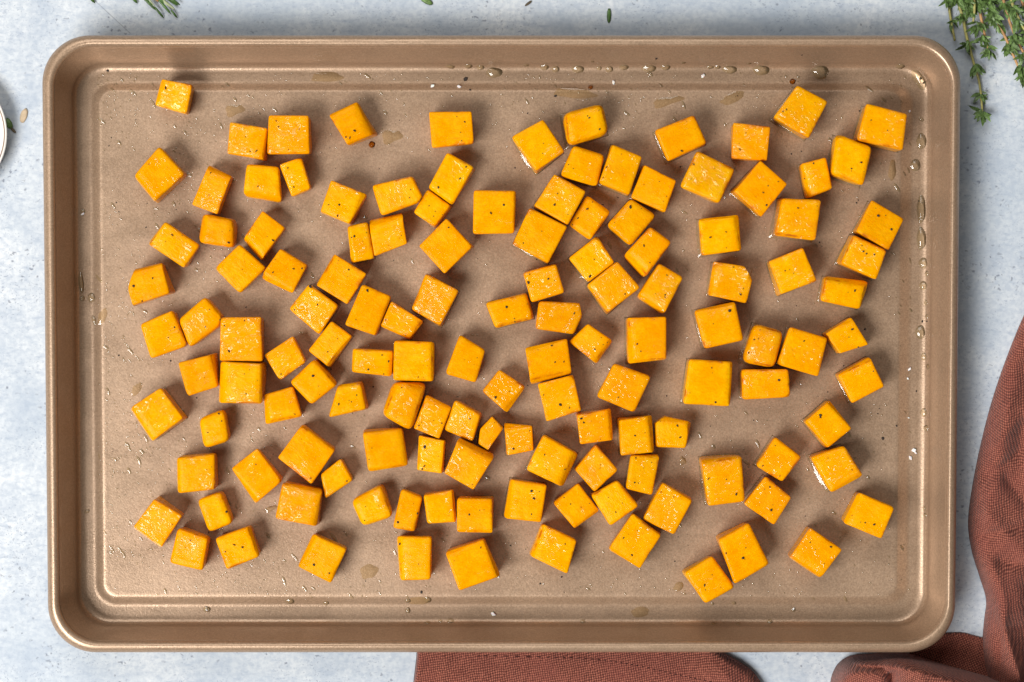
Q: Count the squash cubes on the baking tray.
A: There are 132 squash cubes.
